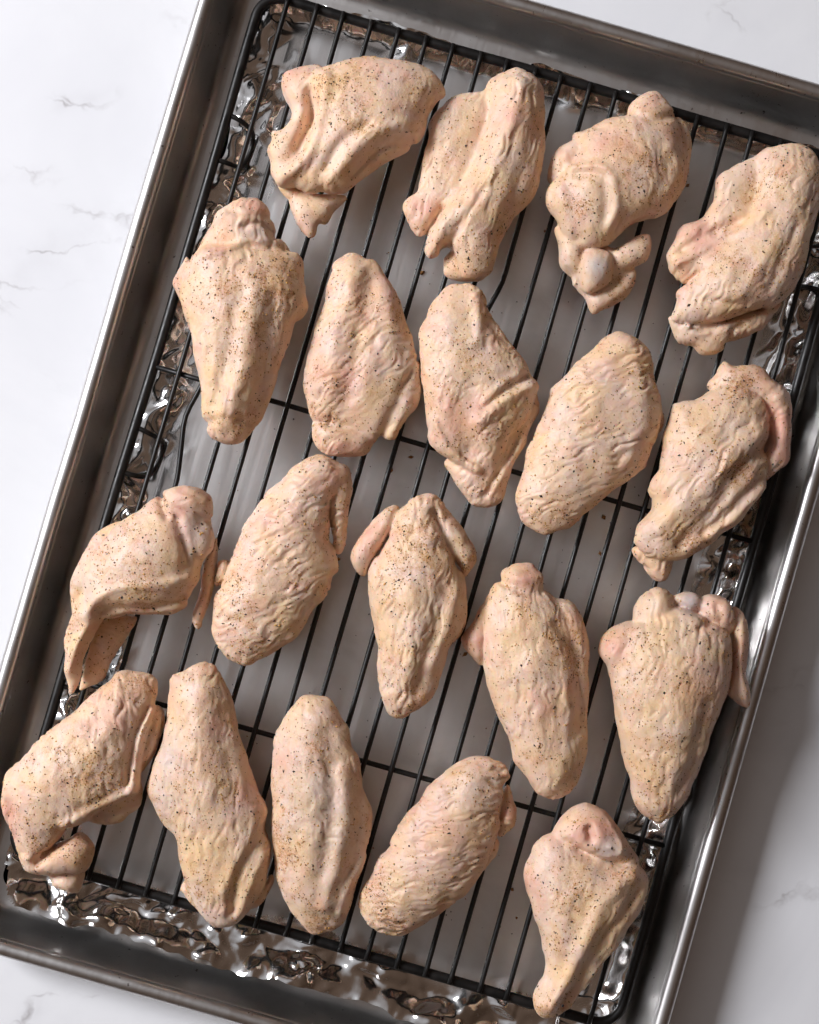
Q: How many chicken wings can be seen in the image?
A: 19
